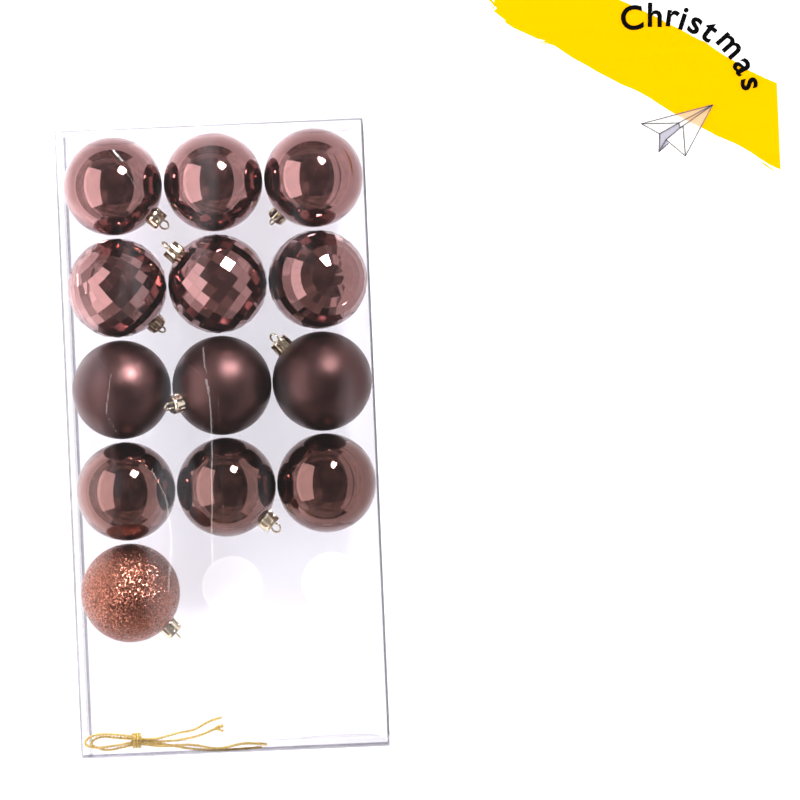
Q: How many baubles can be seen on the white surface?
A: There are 13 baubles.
